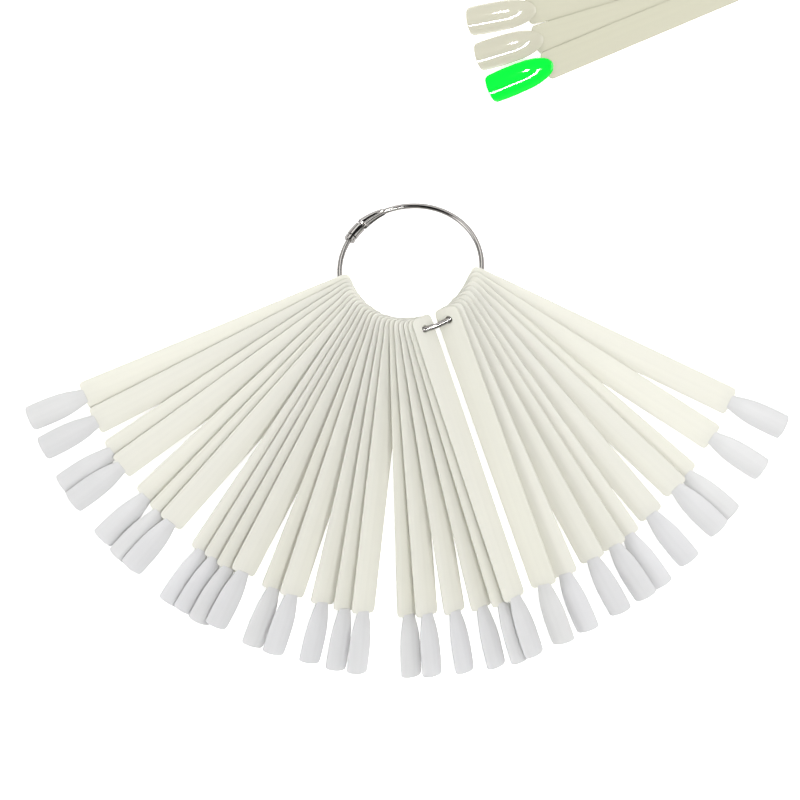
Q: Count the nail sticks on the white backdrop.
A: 35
